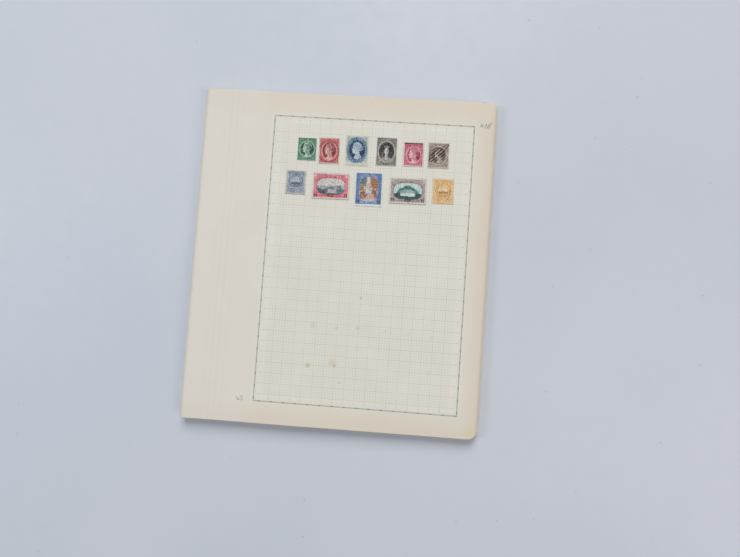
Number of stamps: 11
